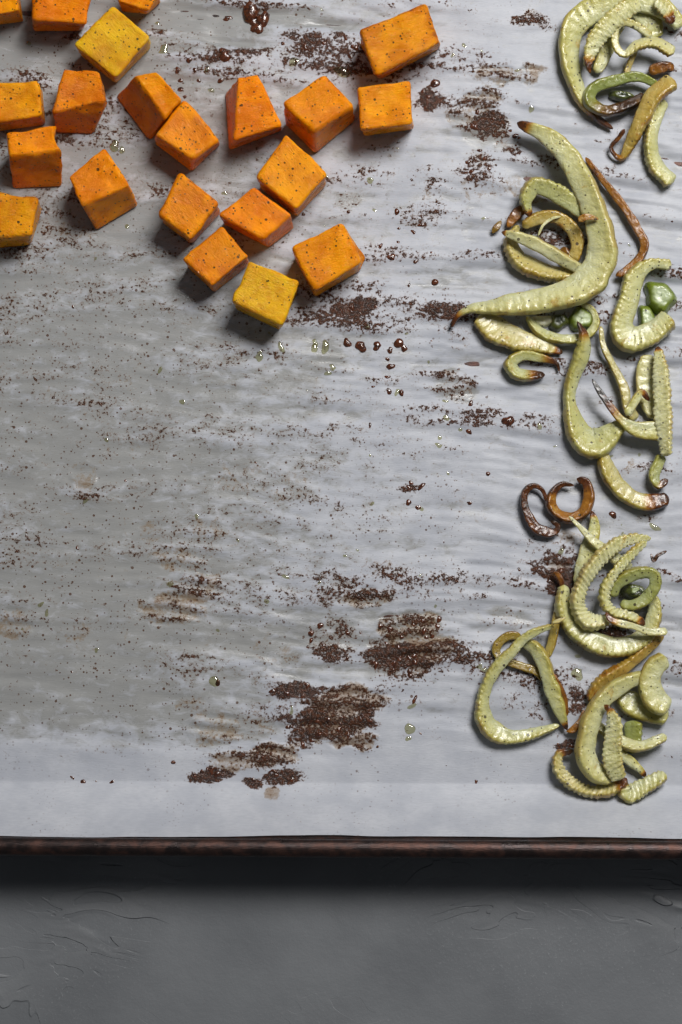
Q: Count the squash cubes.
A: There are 21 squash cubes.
